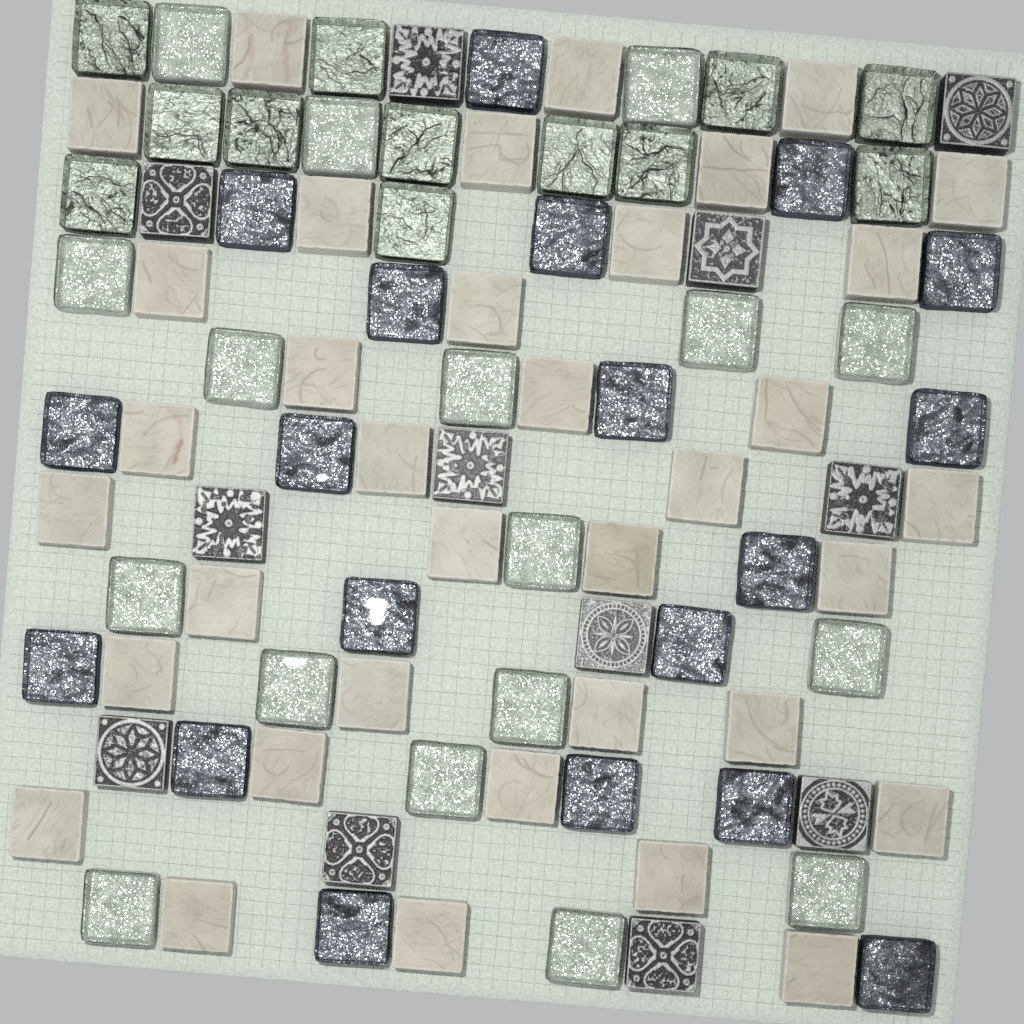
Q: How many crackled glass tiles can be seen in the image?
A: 12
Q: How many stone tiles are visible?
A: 36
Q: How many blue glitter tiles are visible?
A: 19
